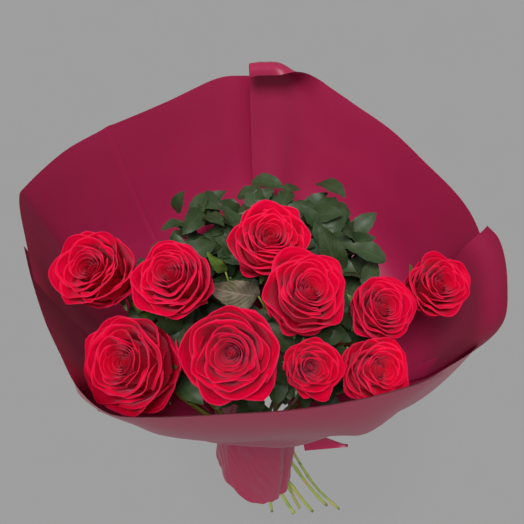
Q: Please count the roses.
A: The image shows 10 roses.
